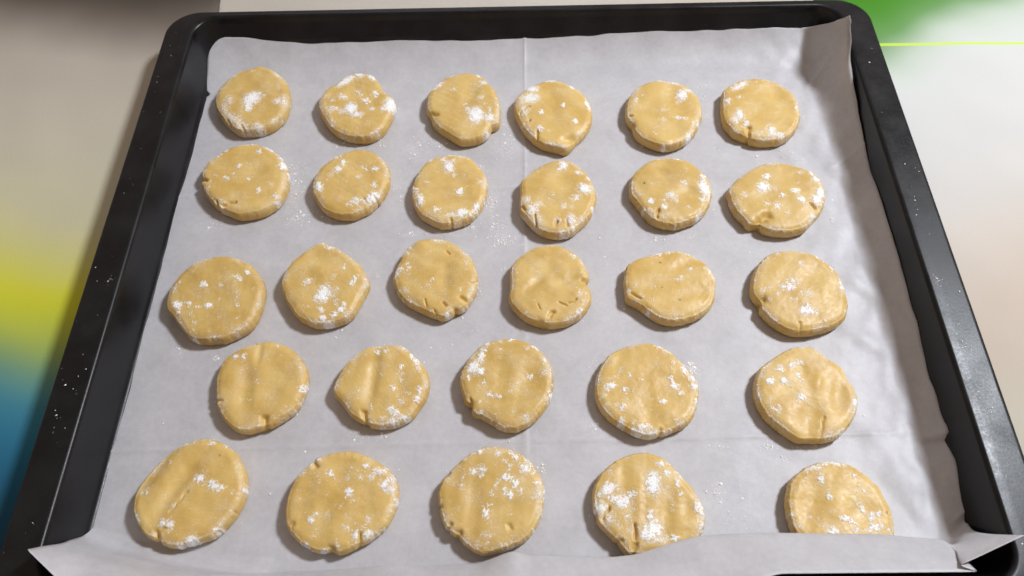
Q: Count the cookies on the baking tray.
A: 28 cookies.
